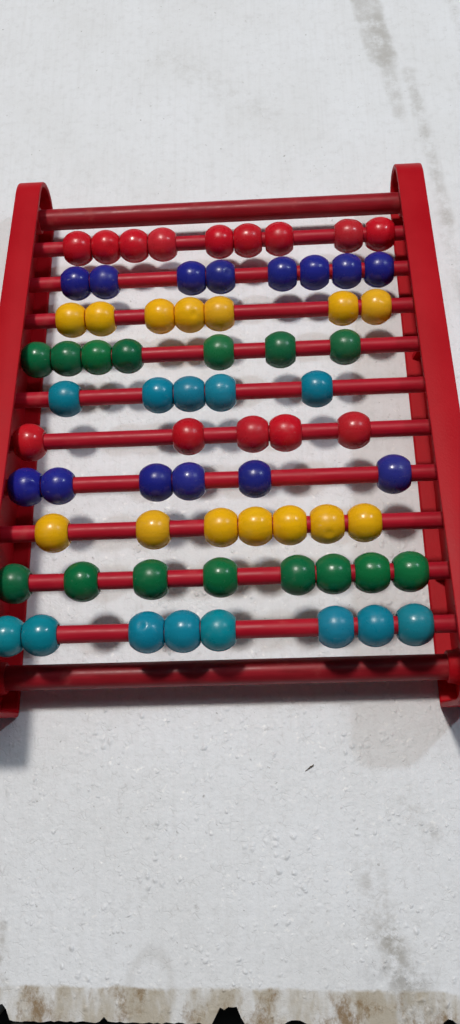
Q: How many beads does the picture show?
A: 70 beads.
